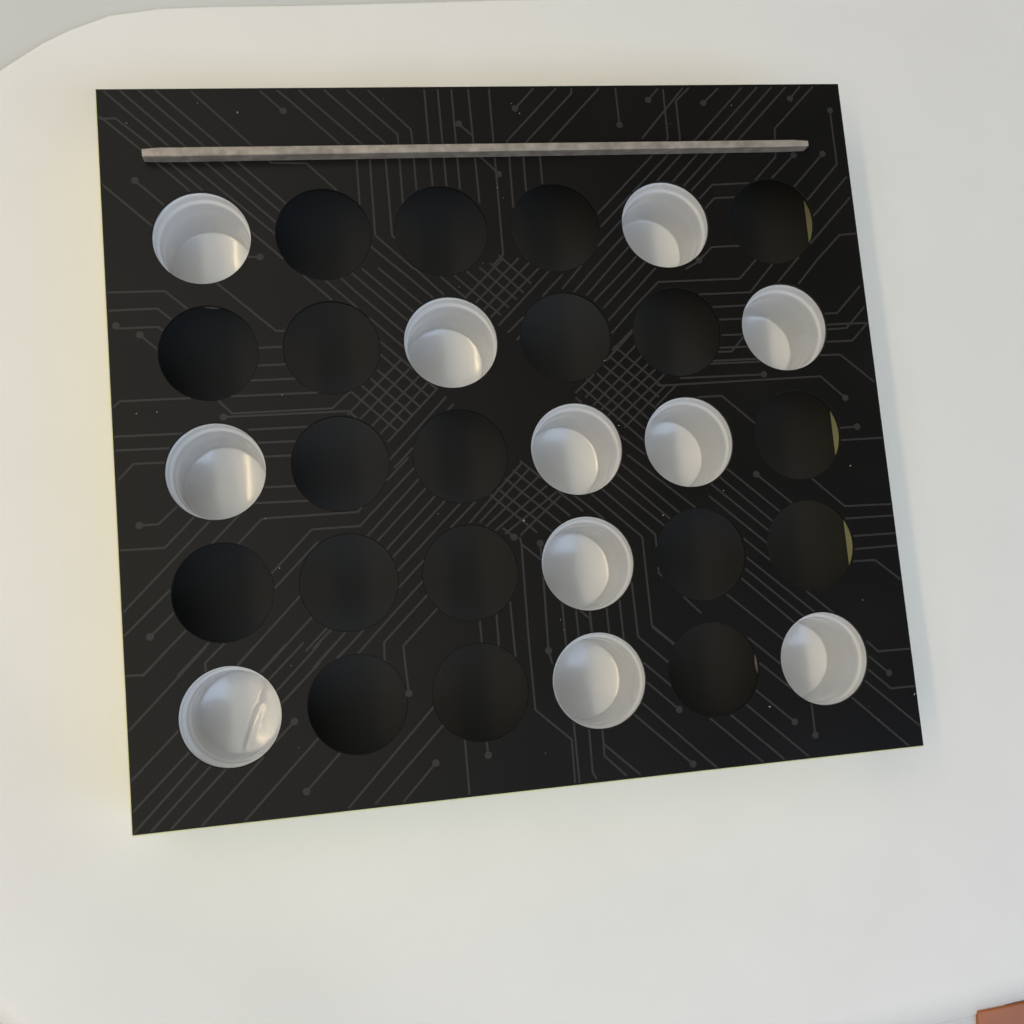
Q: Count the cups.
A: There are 11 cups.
